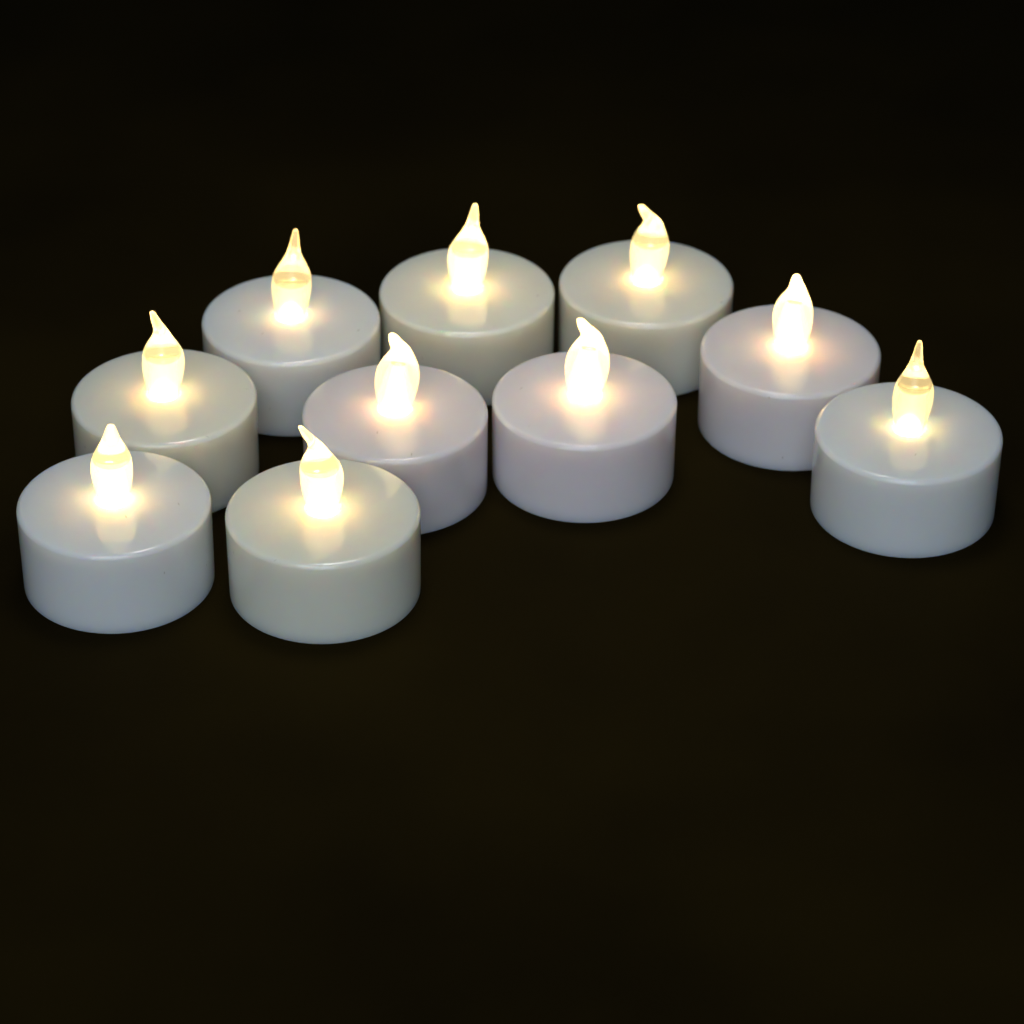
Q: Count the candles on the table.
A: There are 10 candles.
